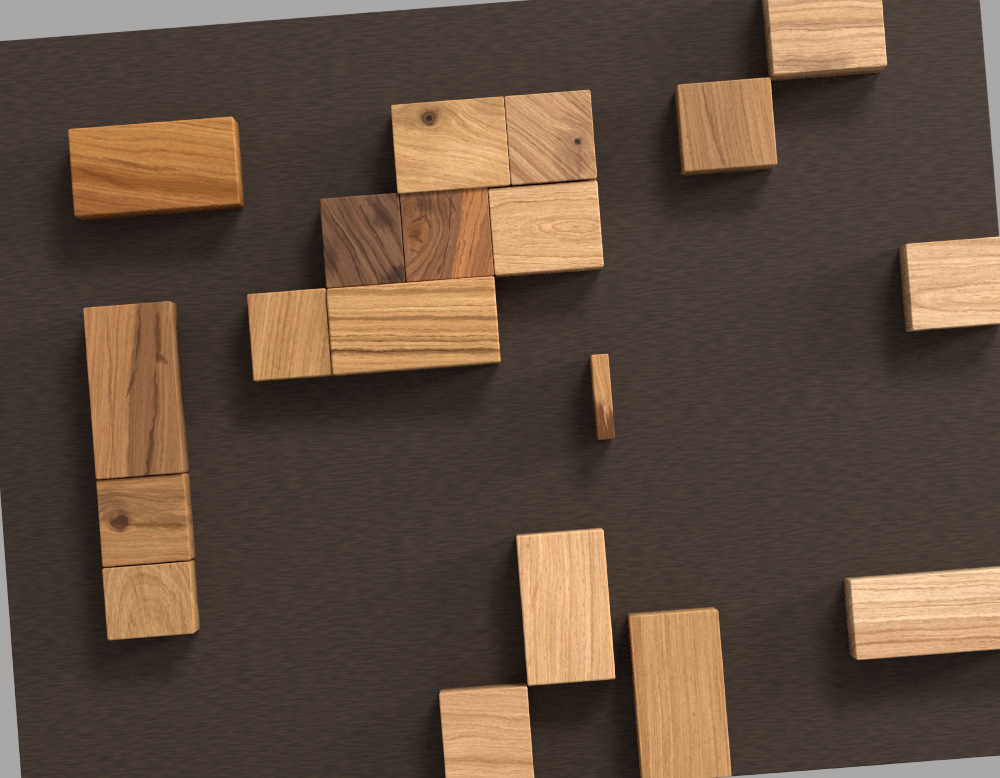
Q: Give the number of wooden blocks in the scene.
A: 19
